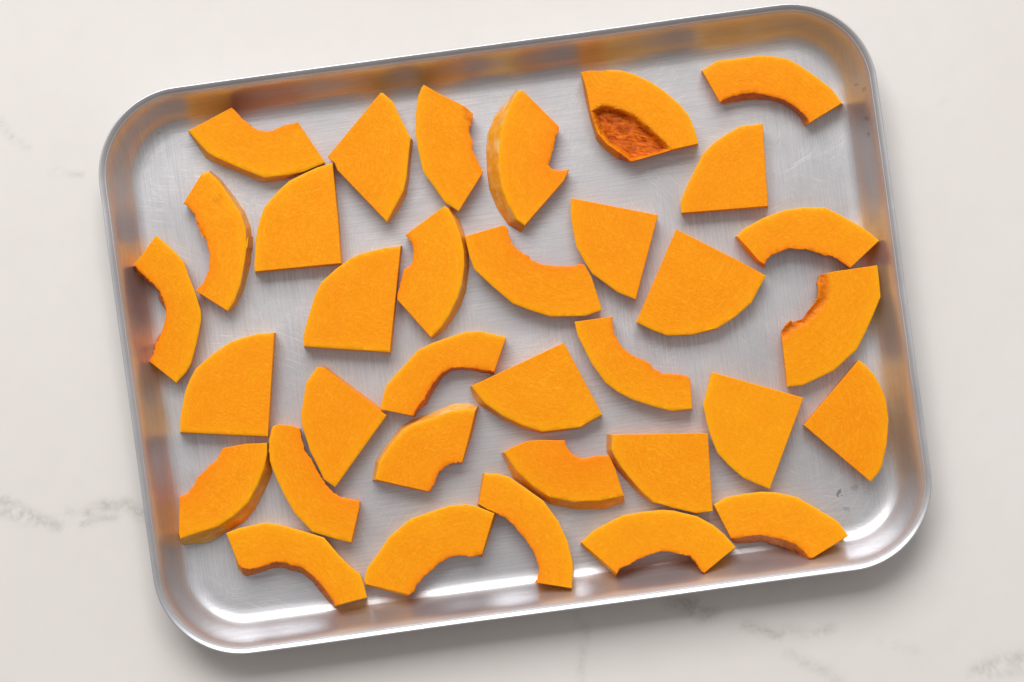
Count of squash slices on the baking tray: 34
